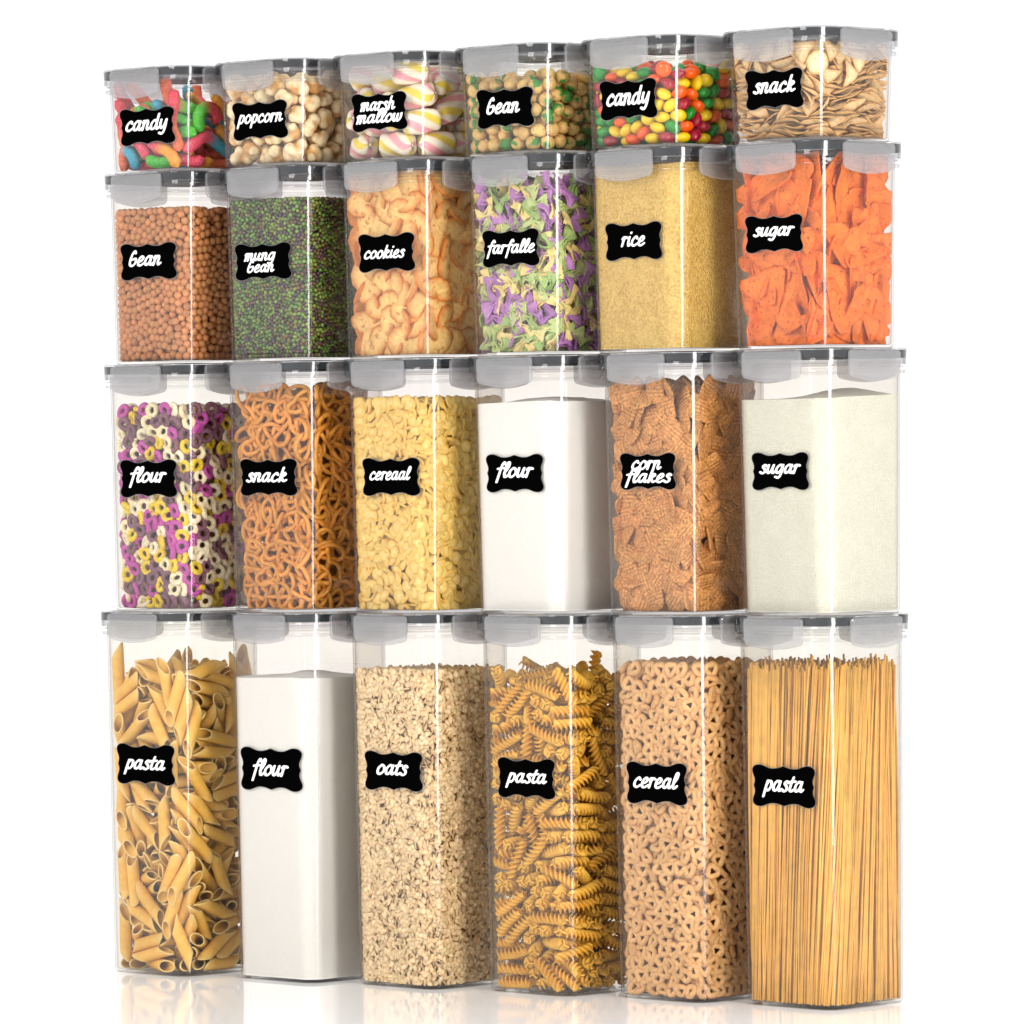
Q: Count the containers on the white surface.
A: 24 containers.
